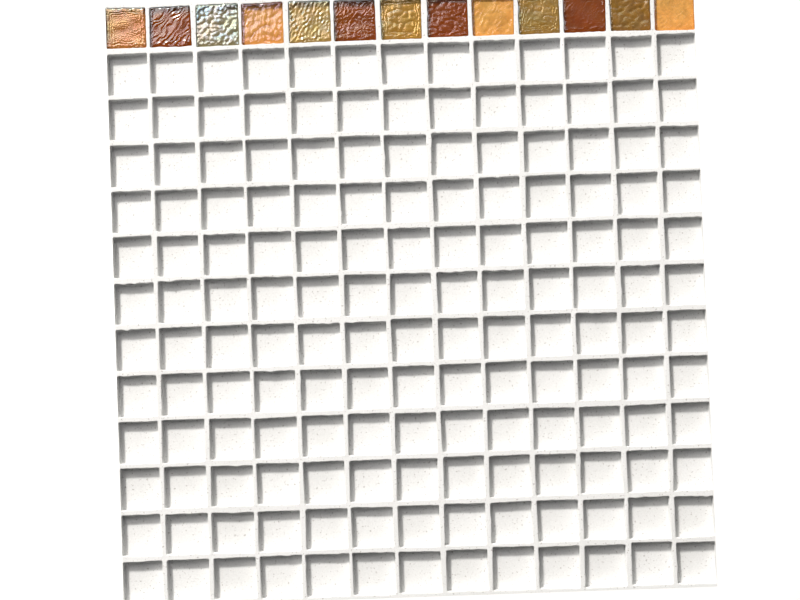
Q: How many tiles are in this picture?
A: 13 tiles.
